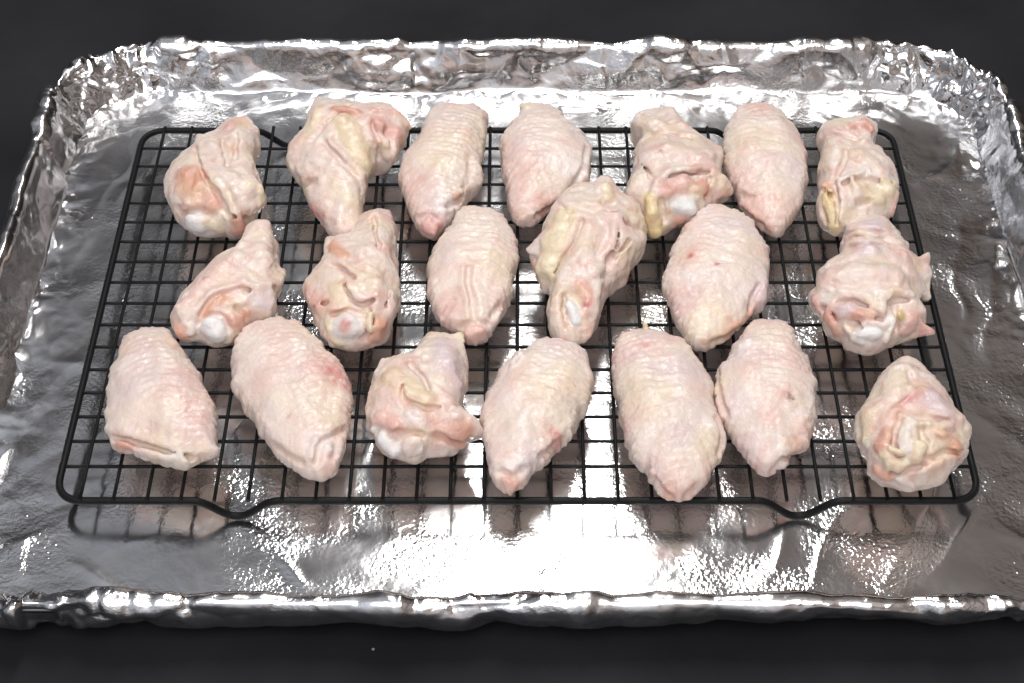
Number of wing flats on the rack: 10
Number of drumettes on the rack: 10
